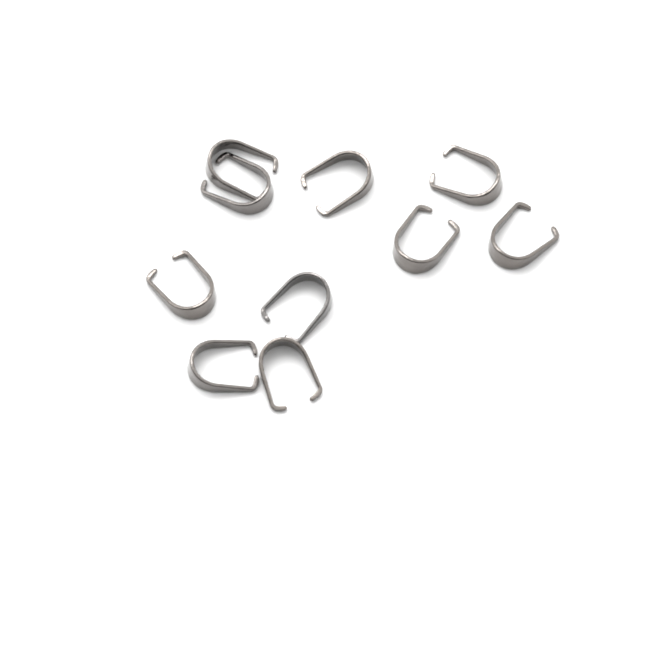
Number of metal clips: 10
